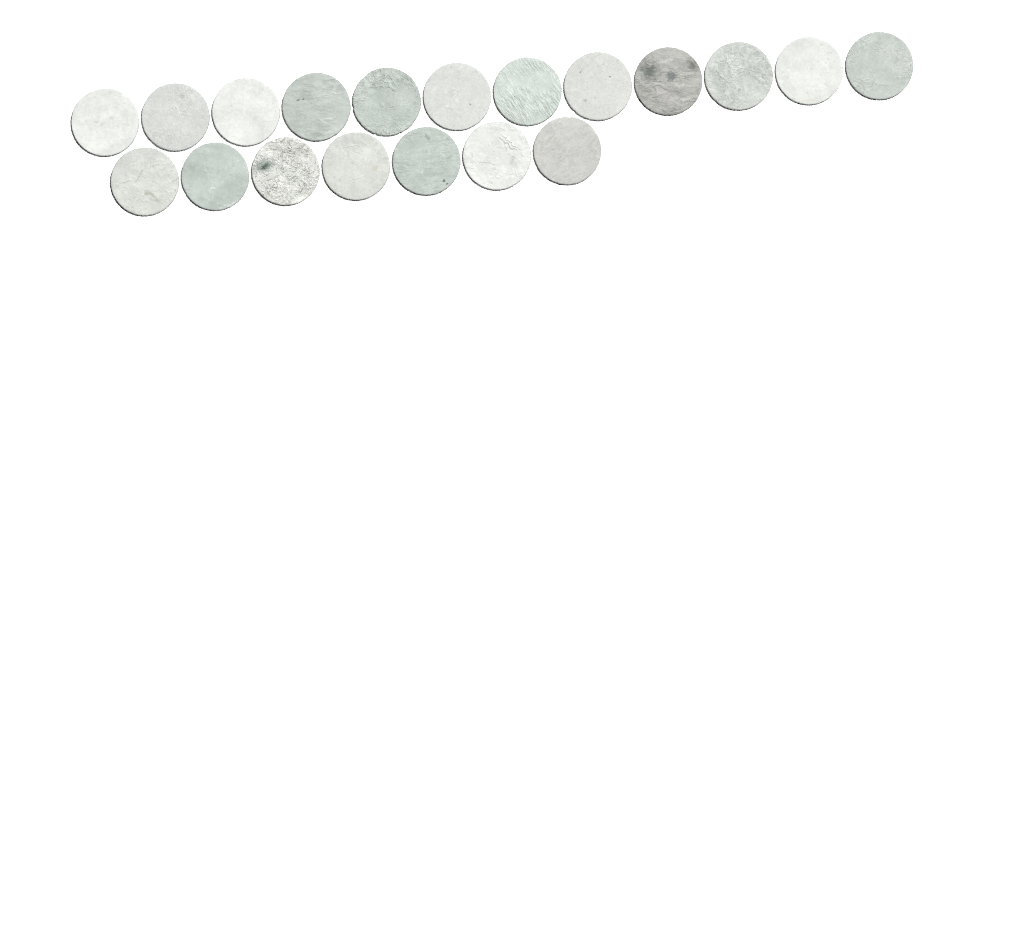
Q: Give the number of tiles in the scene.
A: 19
